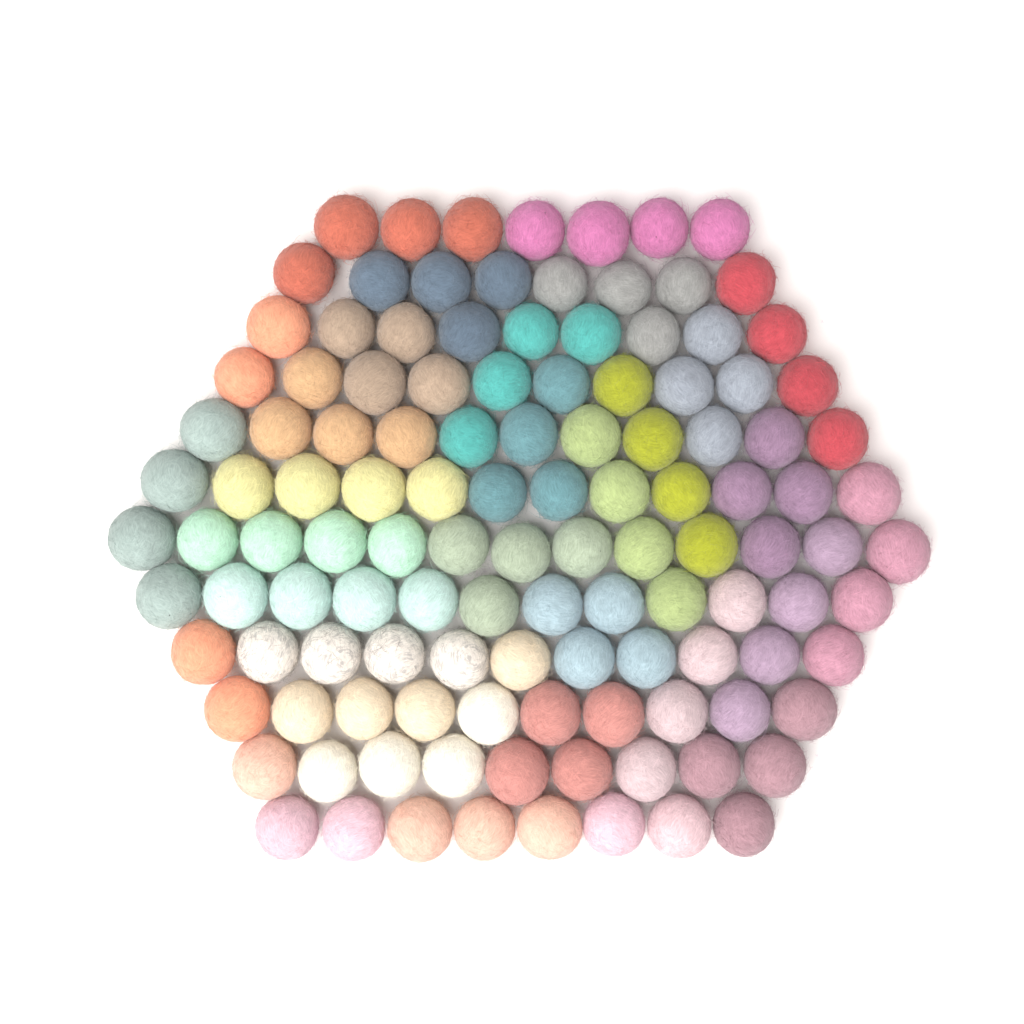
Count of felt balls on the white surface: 120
